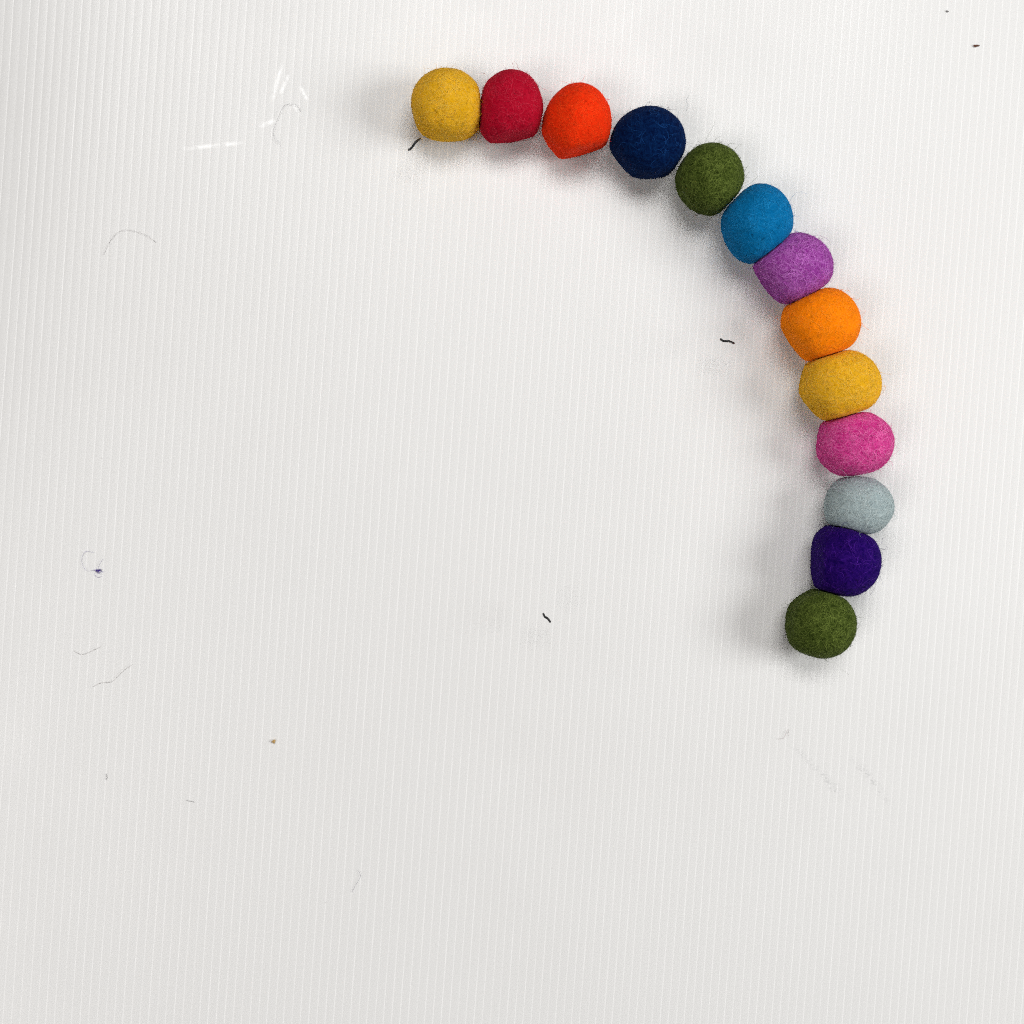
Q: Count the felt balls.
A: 13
